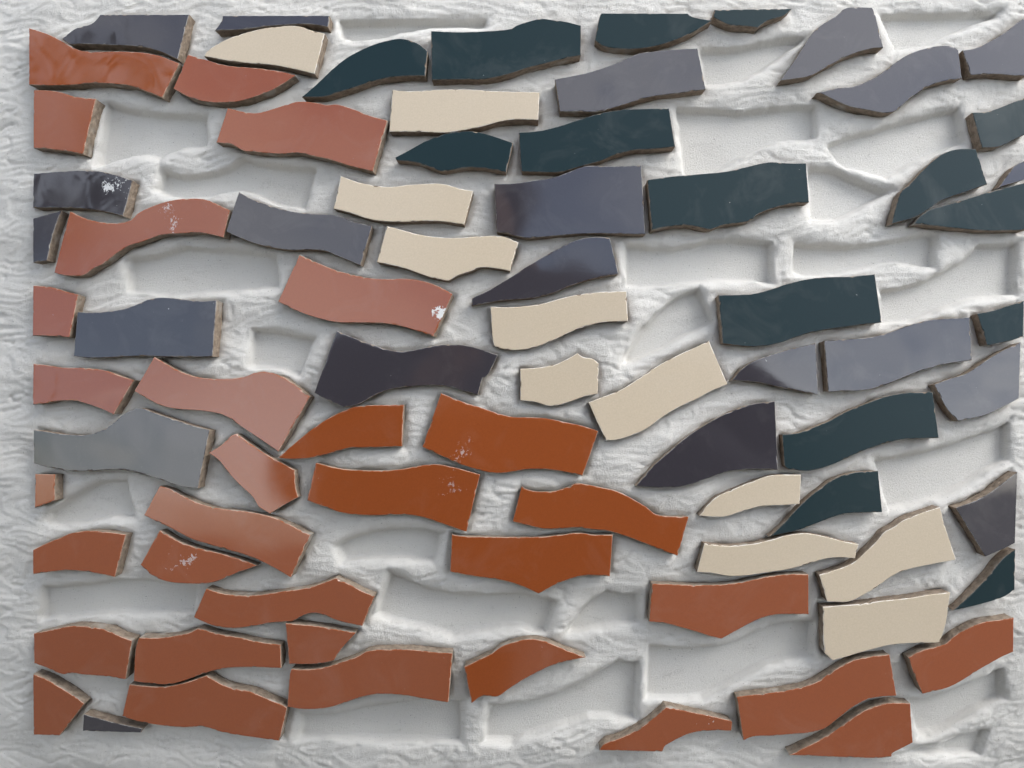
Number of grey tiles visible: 21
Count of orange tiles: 32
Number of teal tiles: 15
